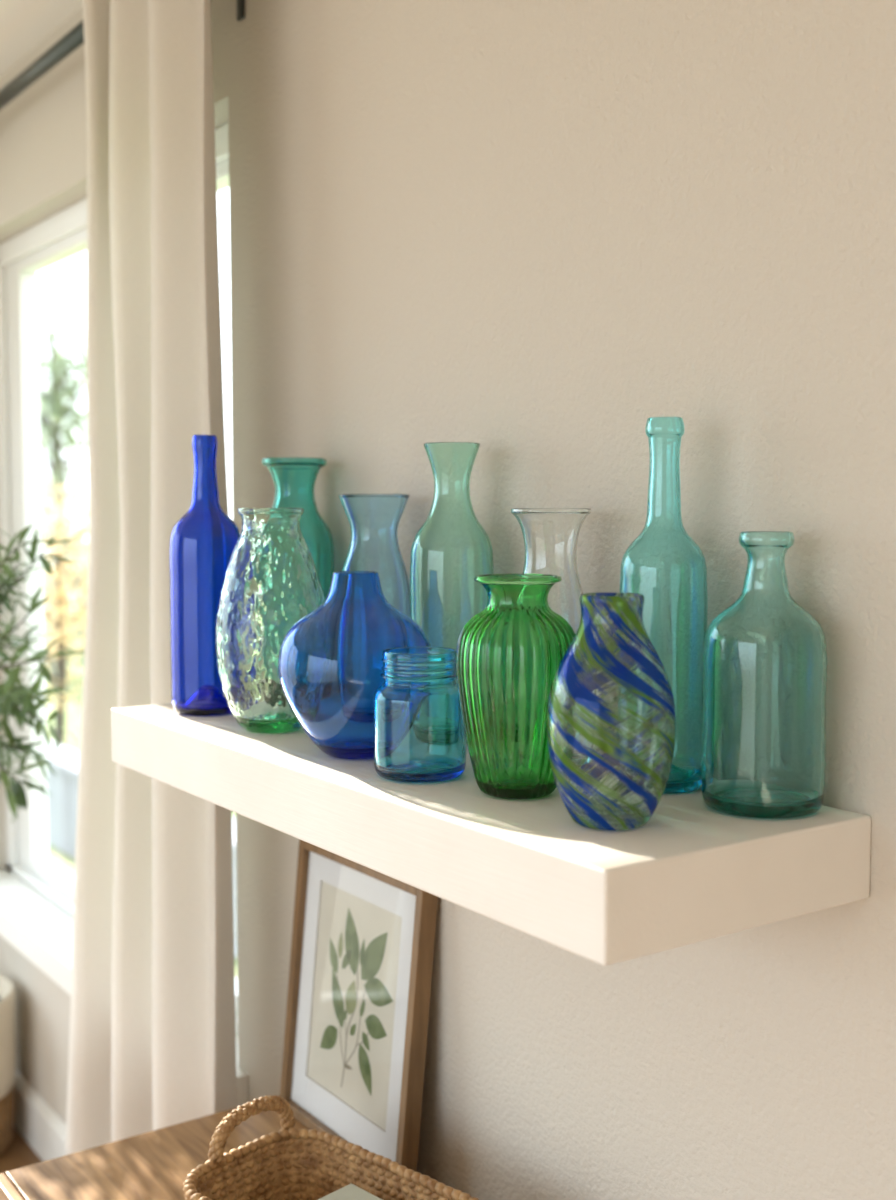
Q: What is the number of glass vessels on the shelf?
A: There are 12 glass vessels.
